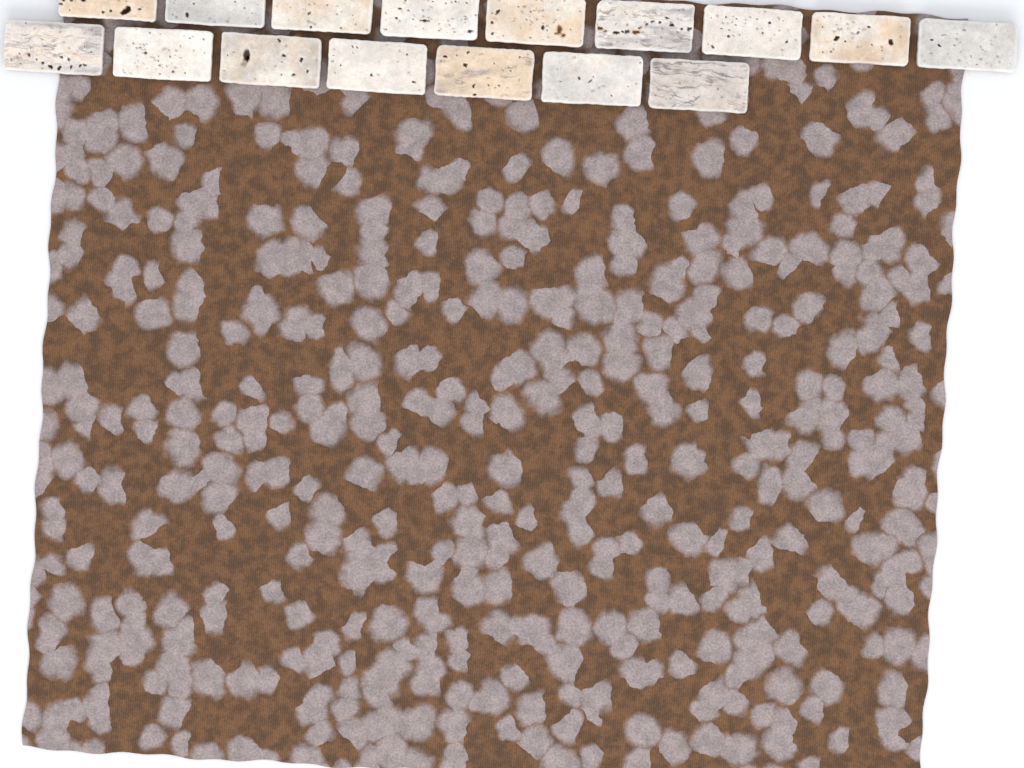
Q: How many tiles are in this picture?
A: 16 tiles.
